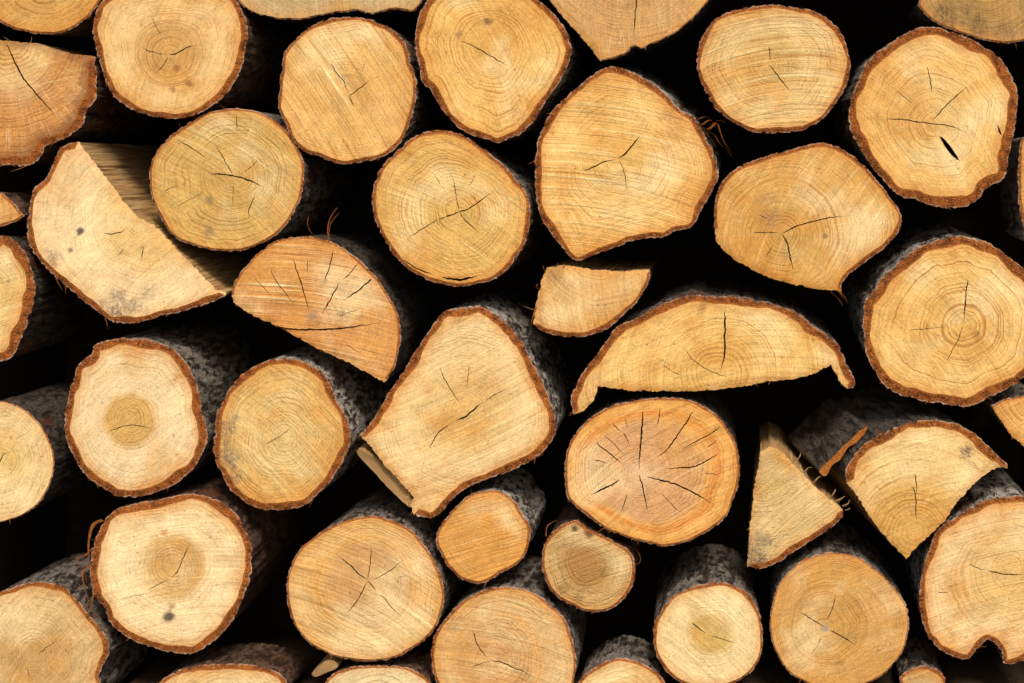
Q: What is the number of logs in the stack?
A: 43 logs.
